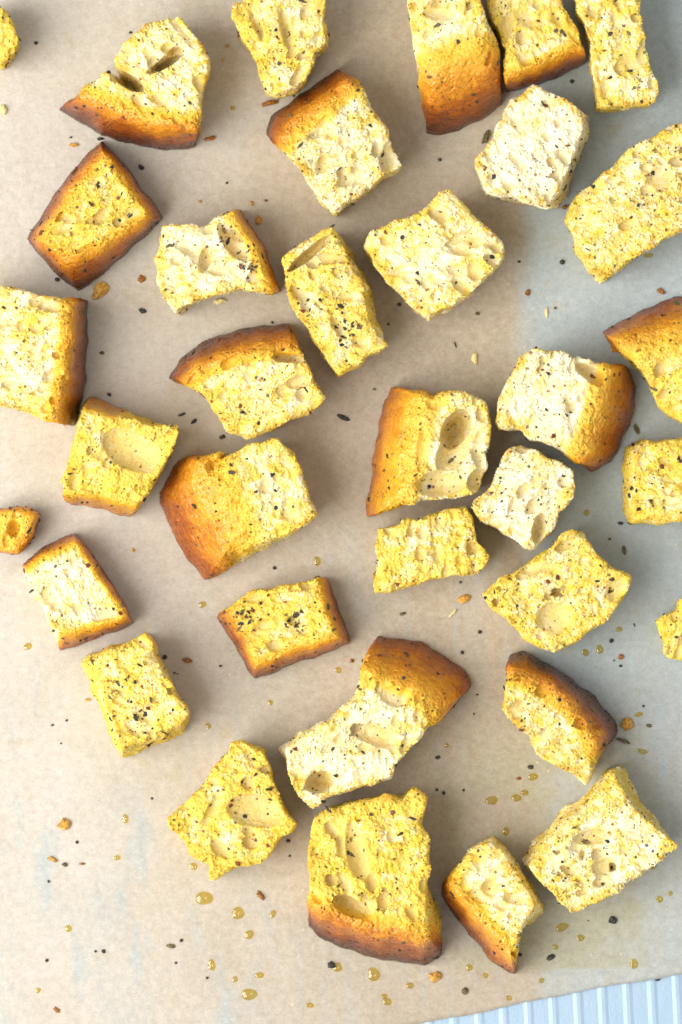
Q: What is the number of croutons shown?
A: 35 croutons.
